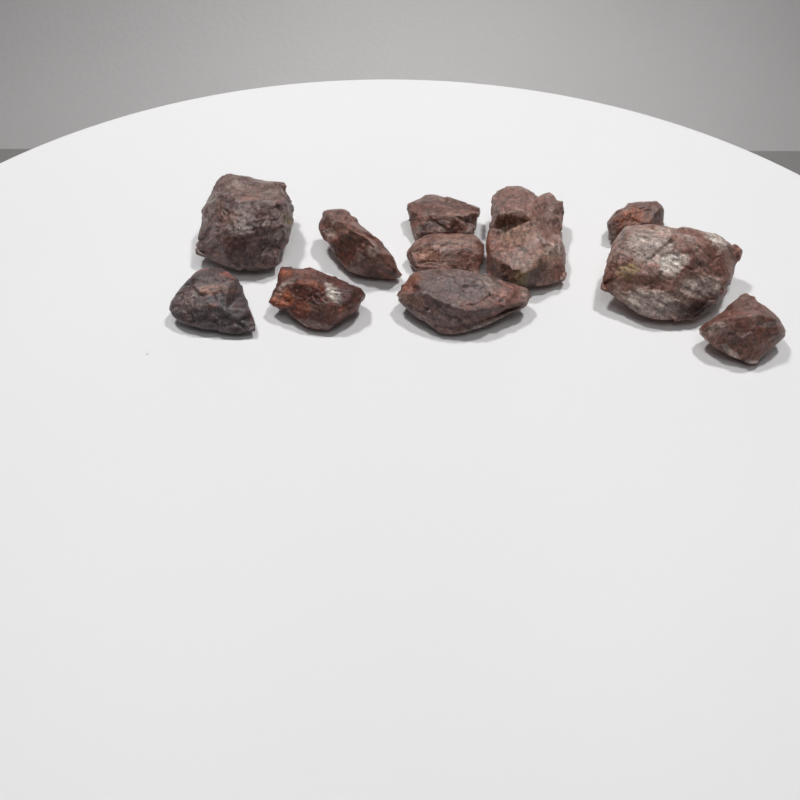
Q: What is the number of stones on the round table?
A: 11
